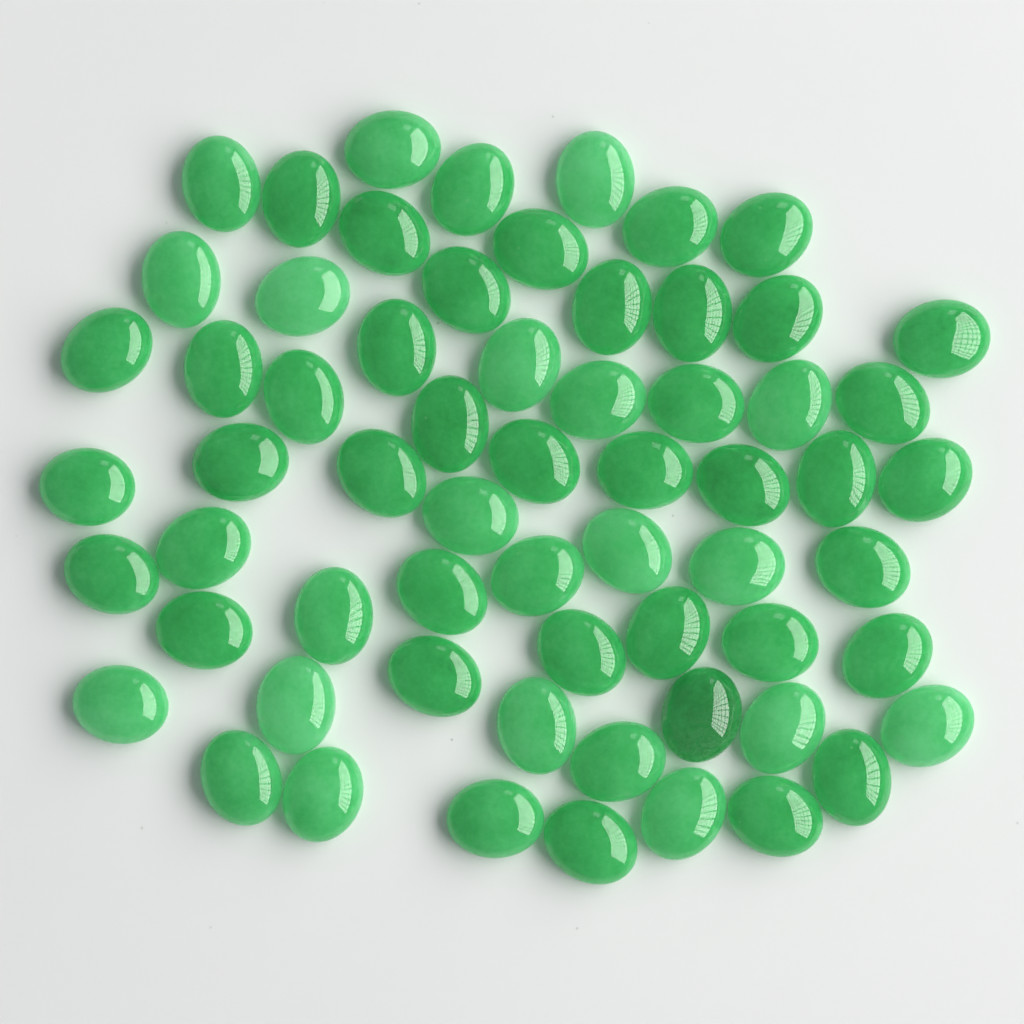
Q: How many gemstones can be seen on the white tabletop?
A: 63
